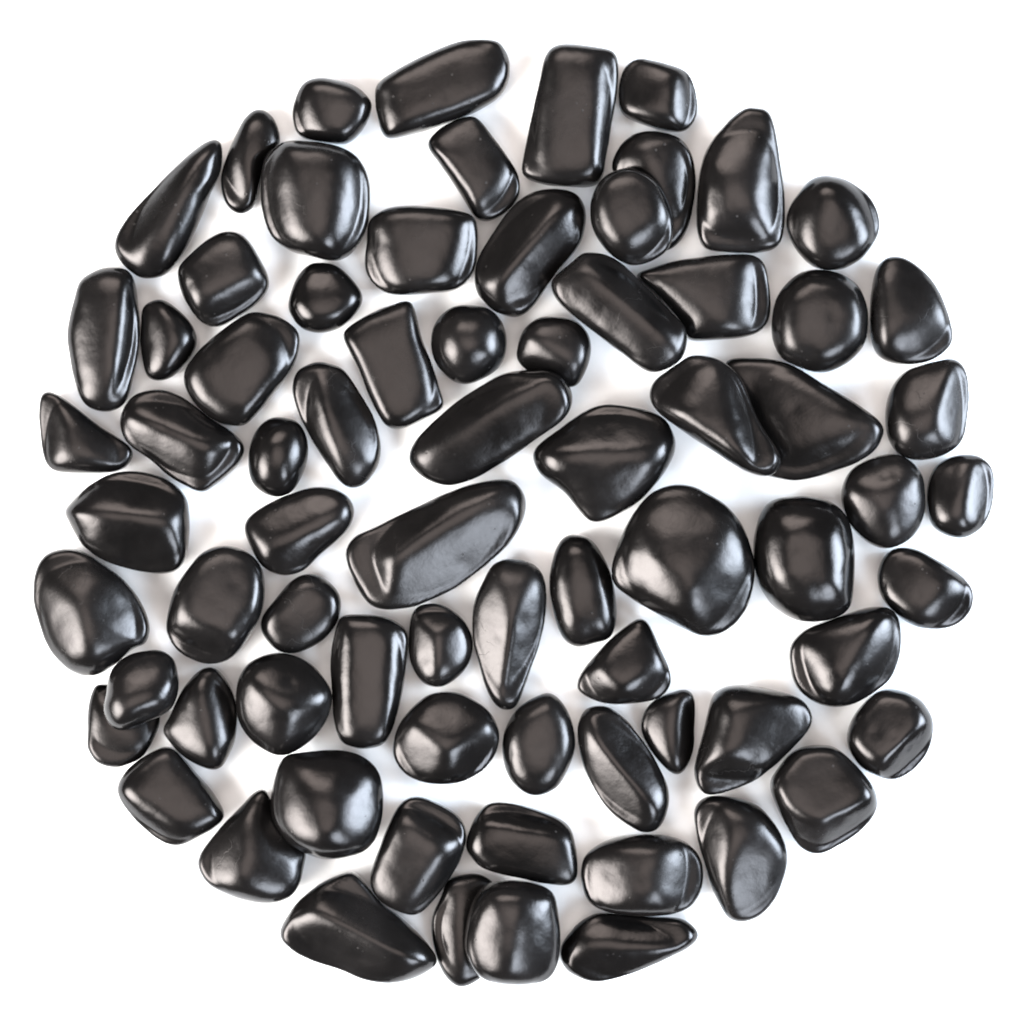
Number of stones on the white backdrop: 74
